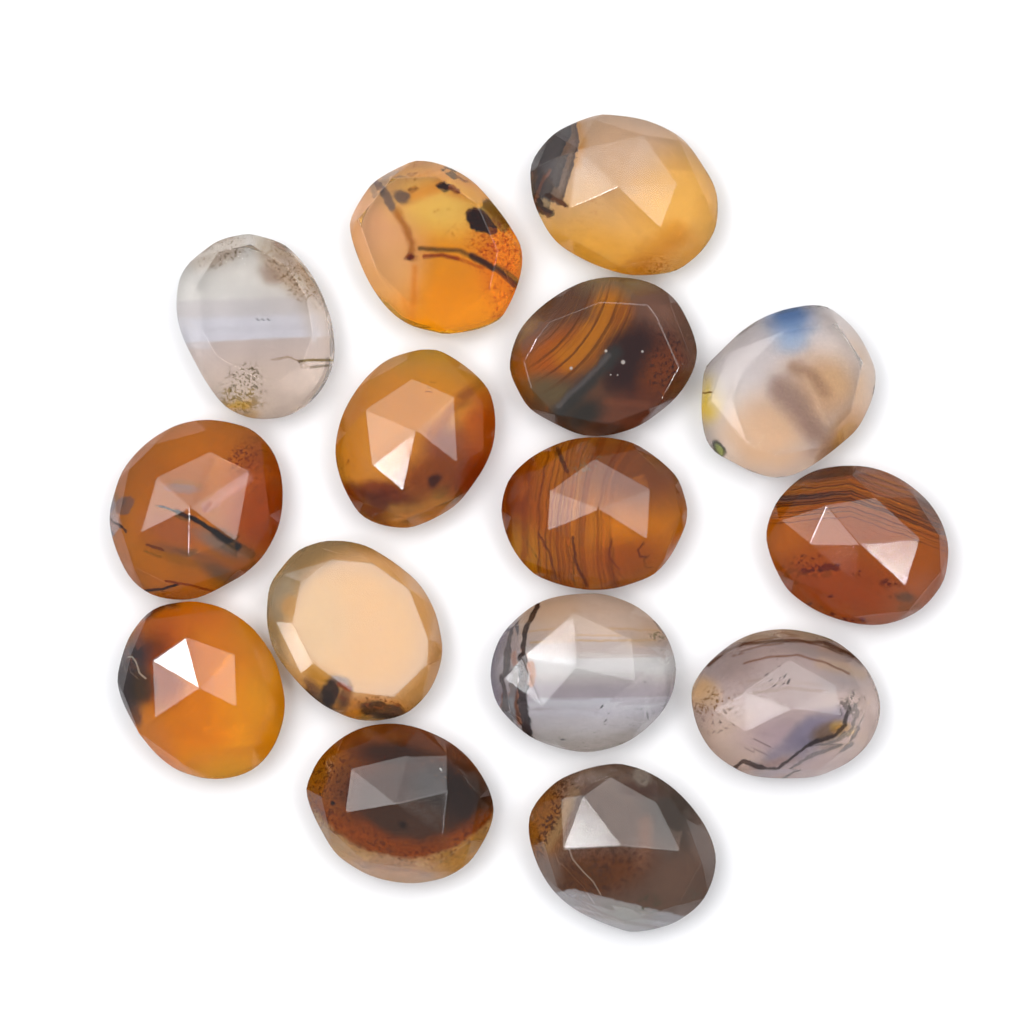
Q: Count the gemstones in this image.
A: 15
